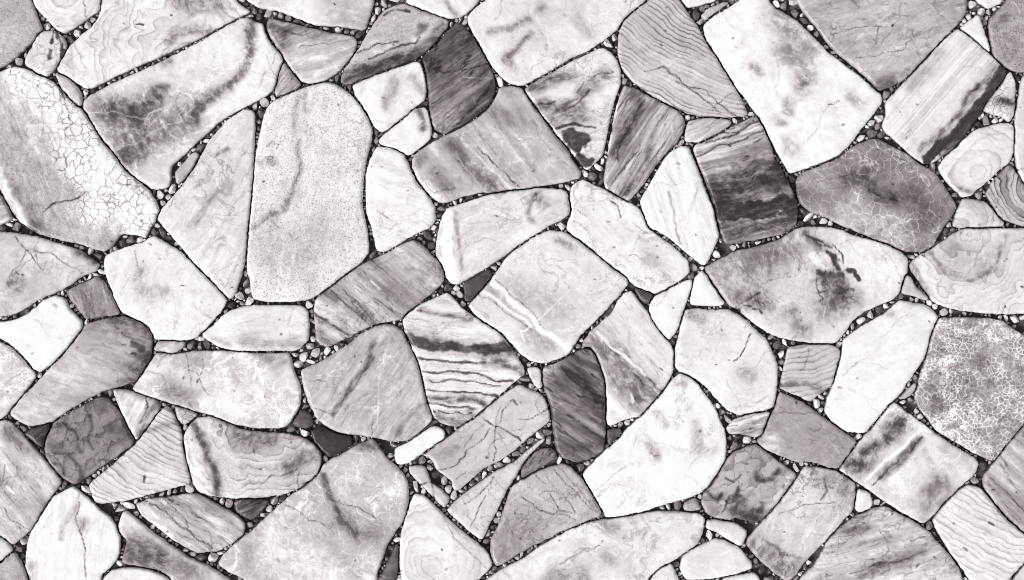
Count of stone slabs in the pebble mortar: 115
